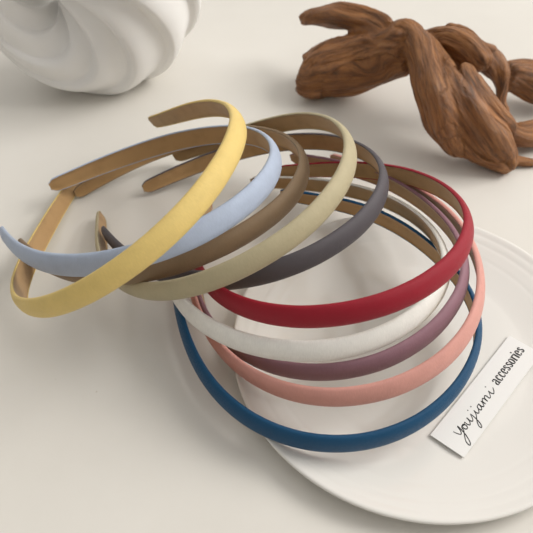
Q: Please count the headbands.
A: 10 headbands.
